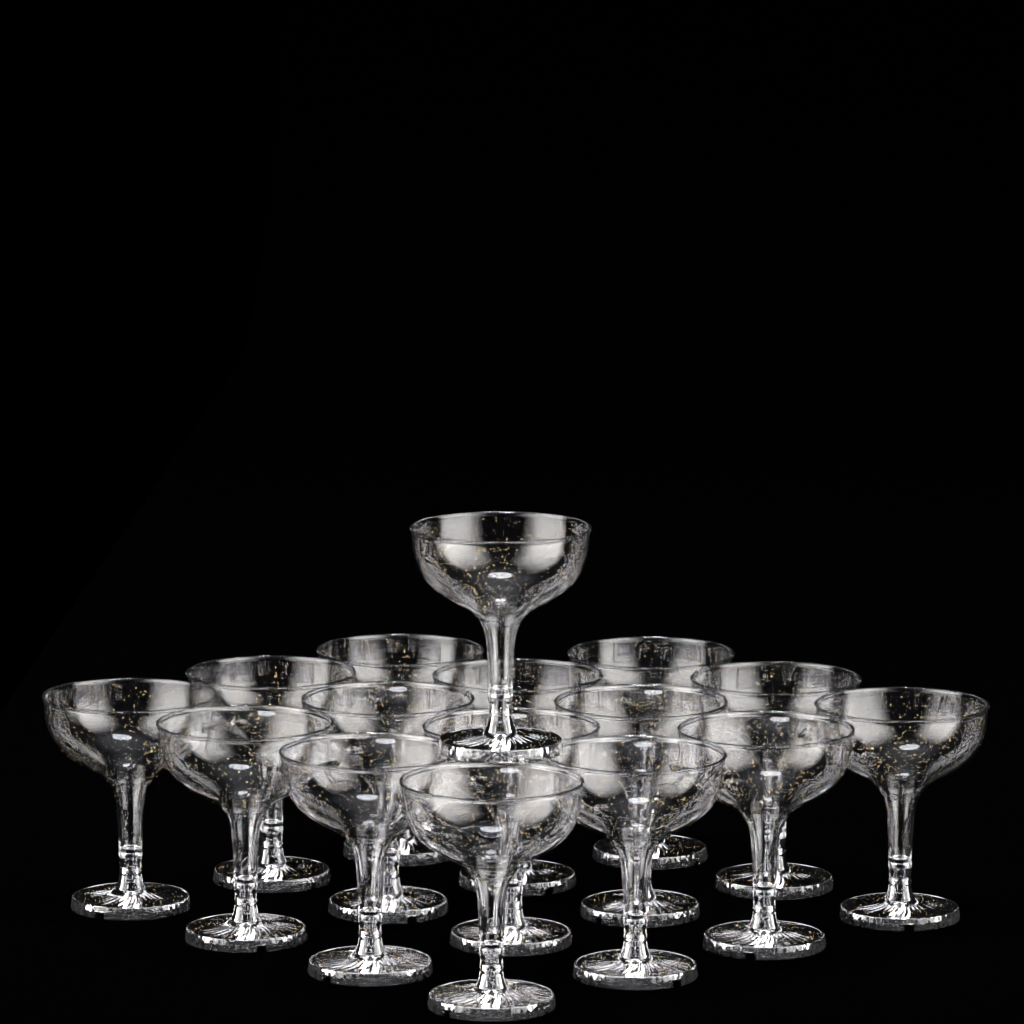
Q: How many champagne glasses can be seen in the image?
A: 16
